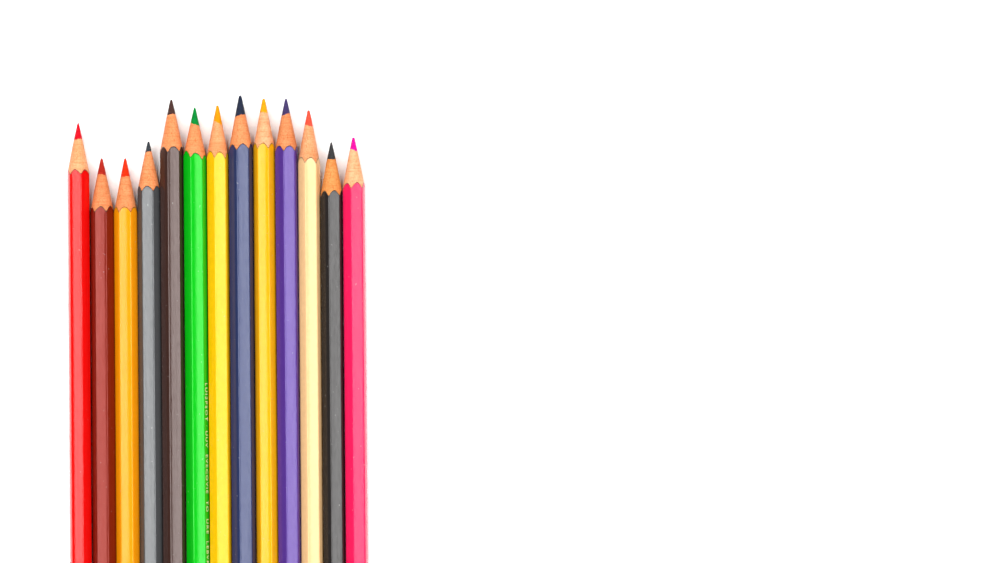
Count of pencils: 13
